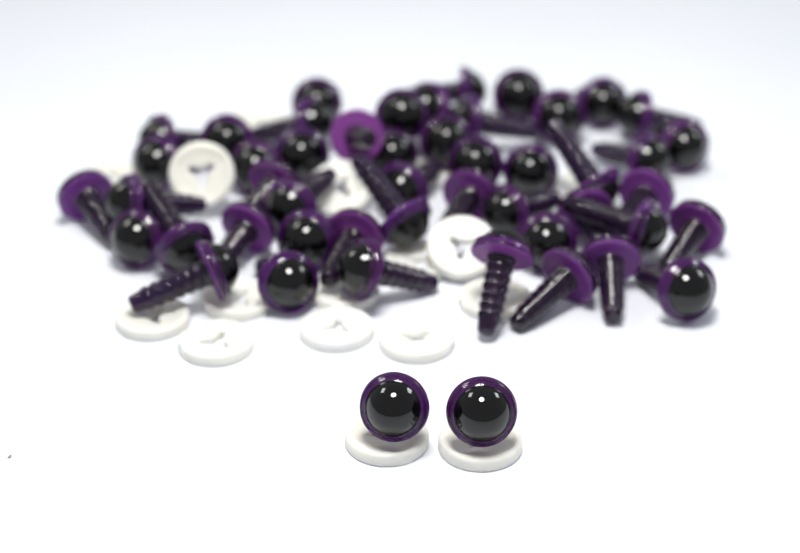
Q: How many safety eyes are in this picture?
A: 50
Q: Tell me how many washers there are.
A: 17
